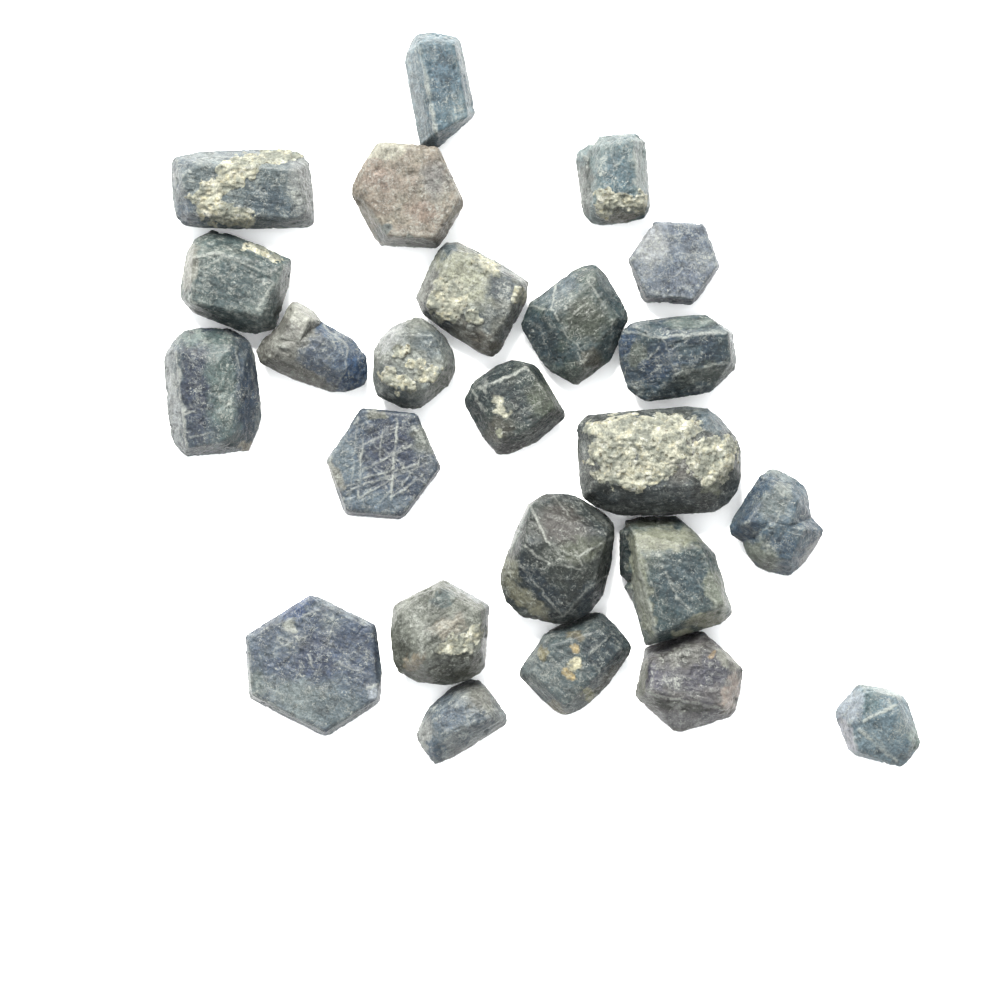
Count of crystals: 24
